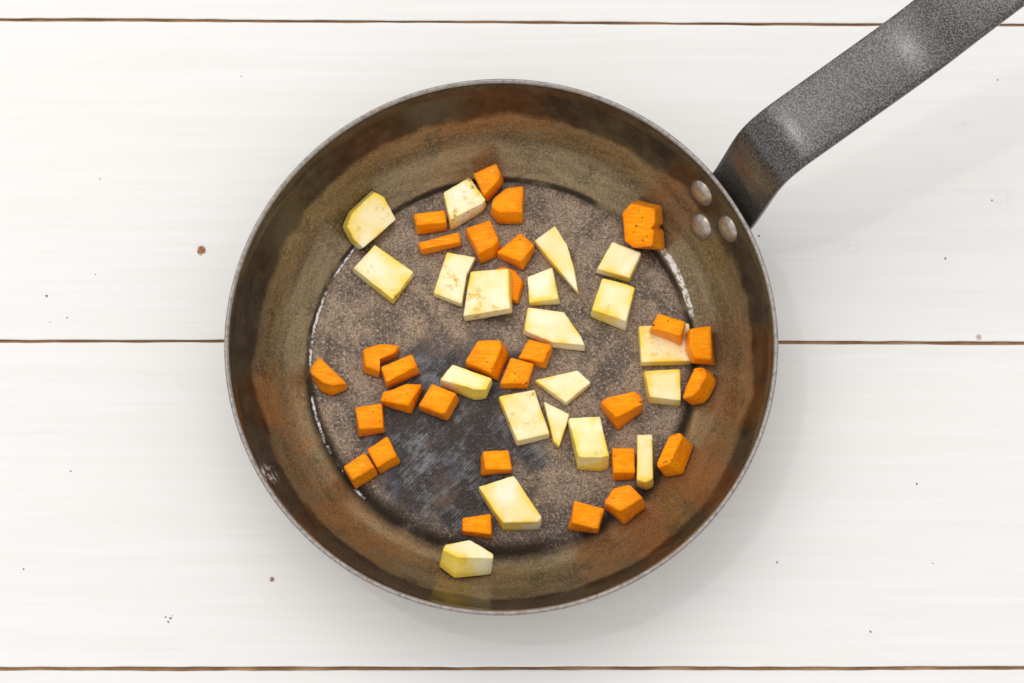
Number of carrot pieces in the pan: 29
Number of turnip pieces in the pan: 20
